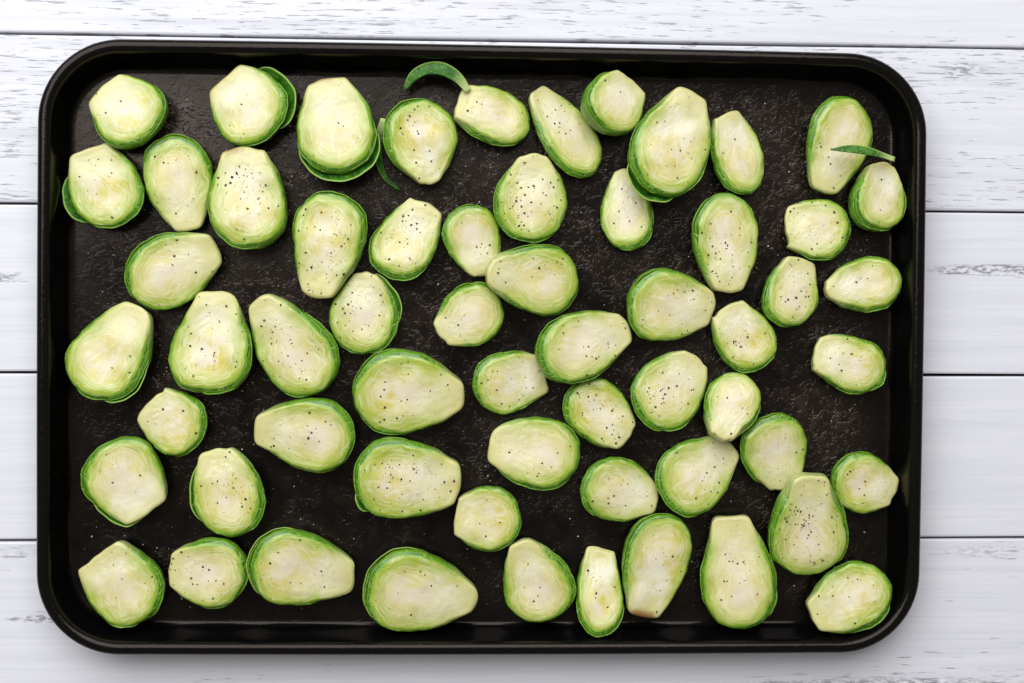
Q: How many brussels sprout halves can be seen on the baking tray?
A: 60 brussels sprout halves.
